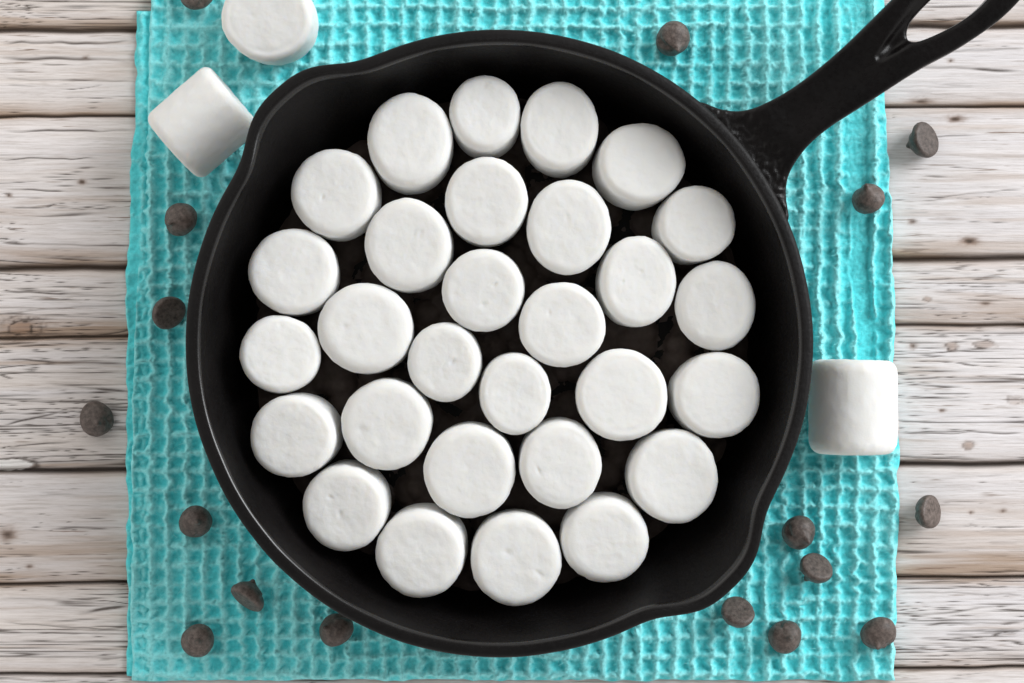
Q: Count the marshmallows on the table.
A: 32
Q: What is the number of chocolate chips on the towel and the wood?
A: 17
